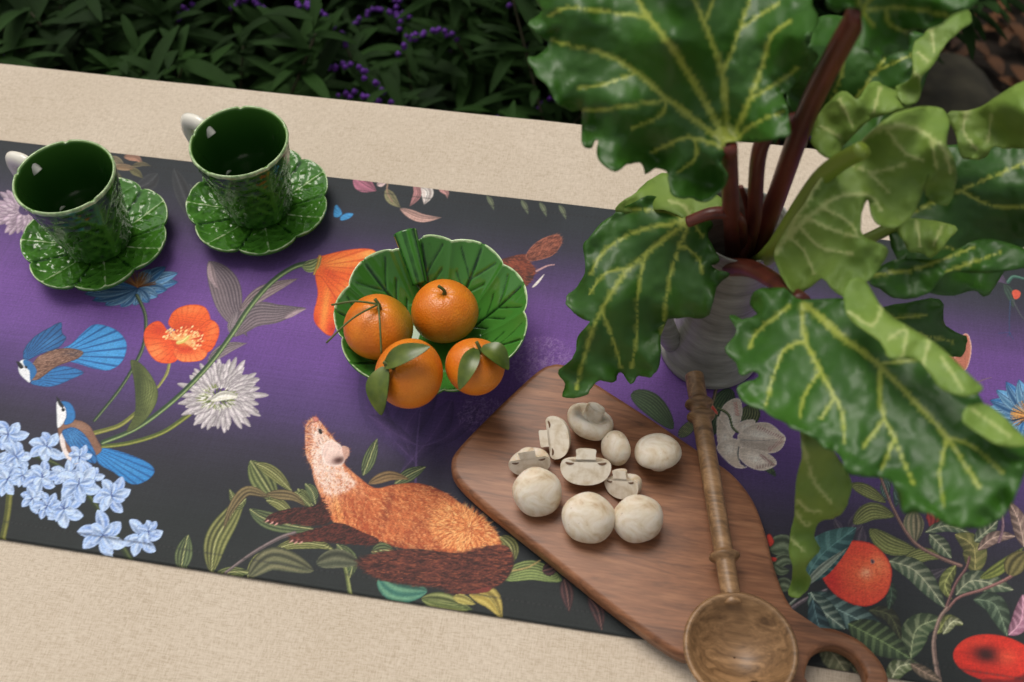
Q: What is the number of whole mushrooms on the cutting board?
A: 6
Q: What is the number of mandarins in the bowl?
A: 4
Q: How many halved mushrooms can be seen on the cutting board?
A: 4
